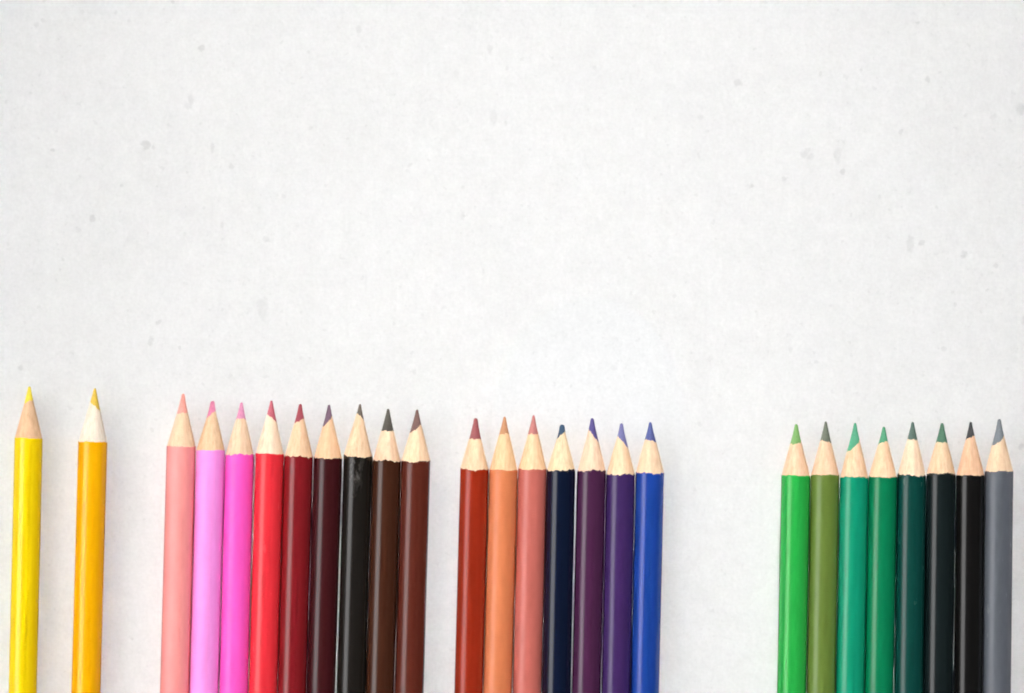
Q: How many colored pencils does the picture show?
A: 26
